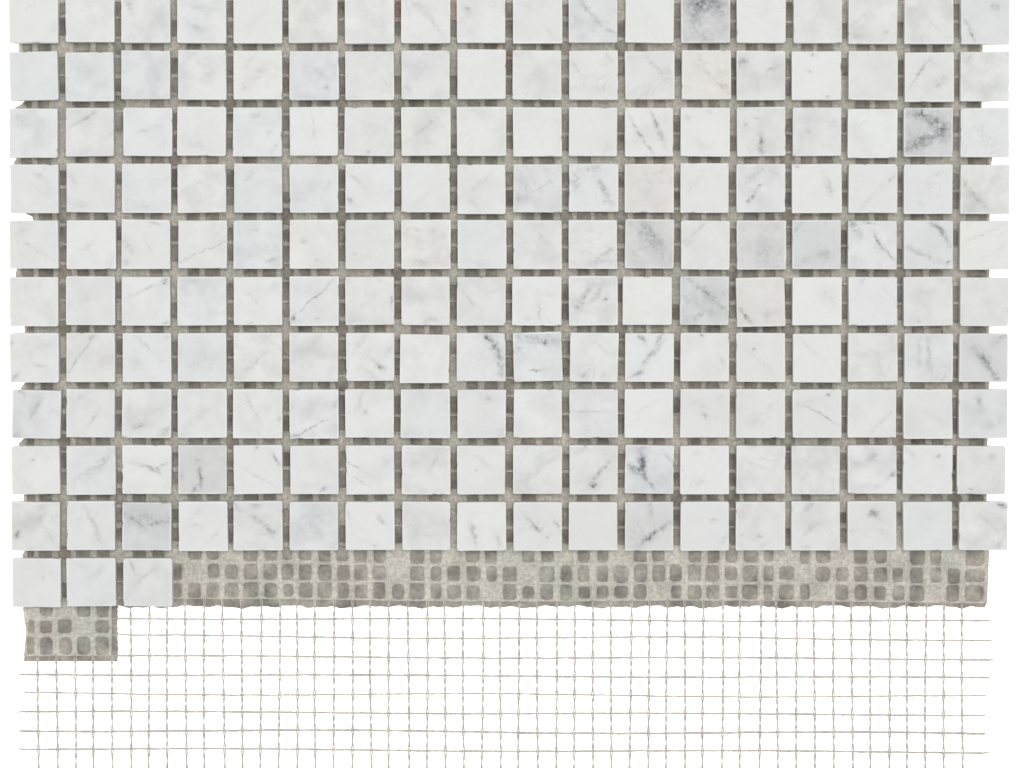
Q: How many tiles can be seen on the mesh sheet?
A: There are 183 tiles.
